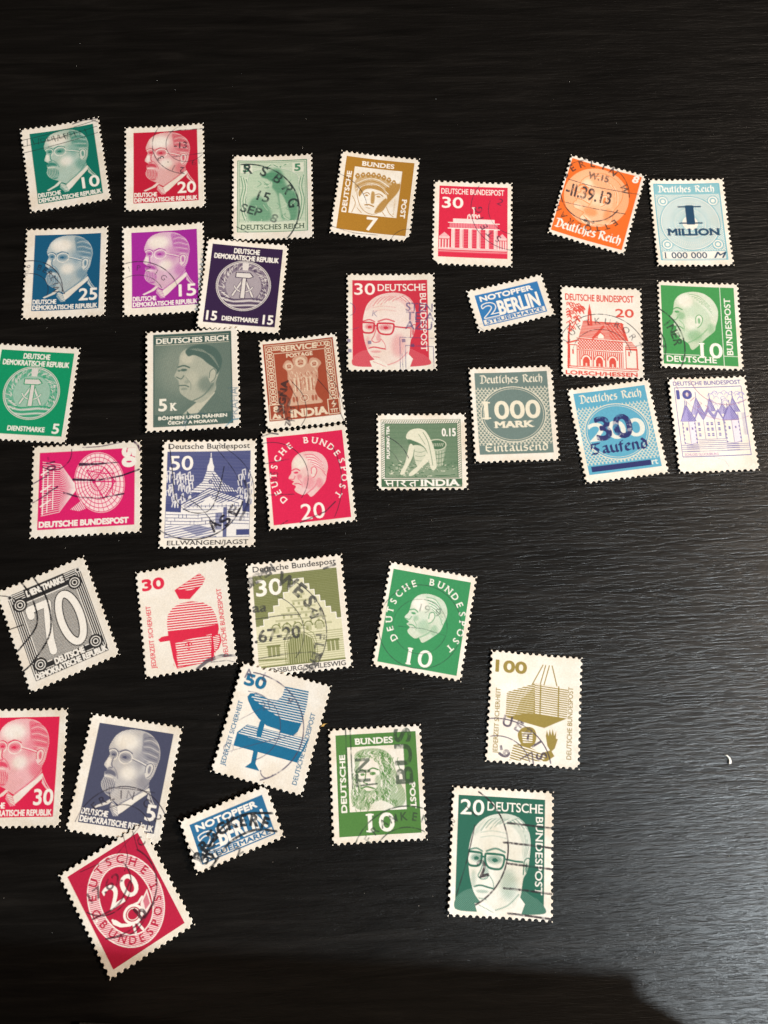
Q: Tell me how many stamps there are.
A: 36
